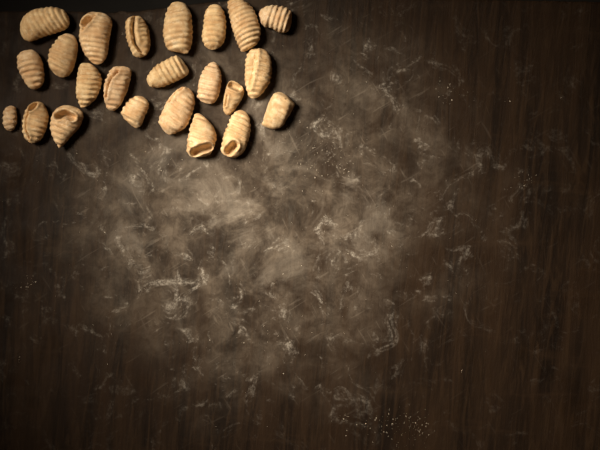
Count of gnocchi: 23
